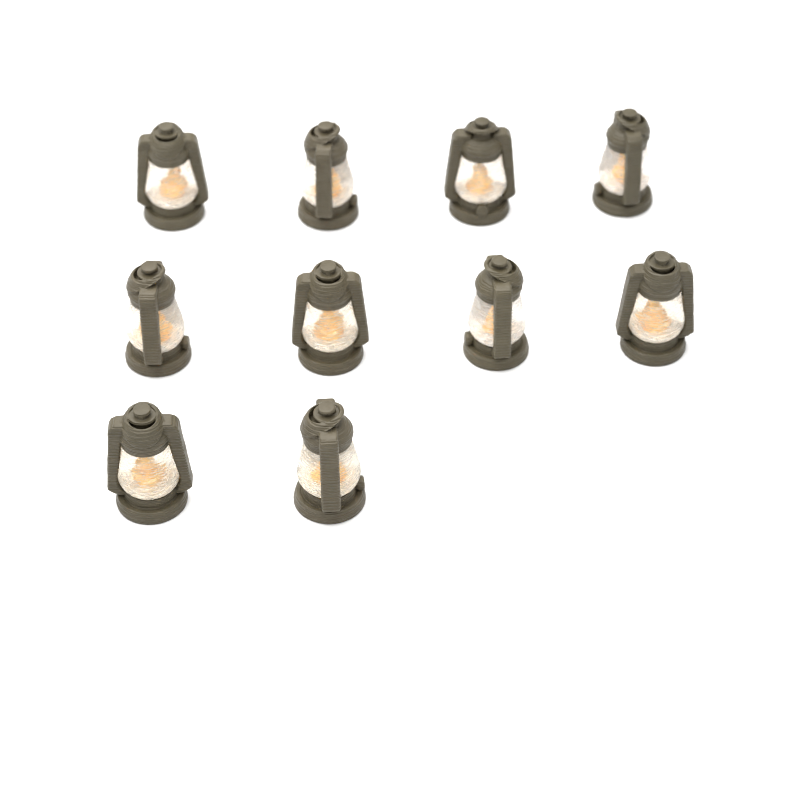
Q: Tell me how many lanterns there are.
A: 10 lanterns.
